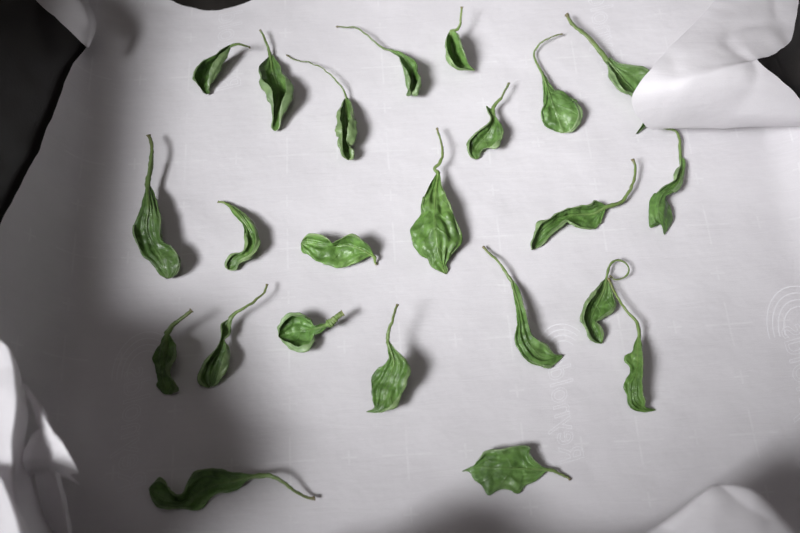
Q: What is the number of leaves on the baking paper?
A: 23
